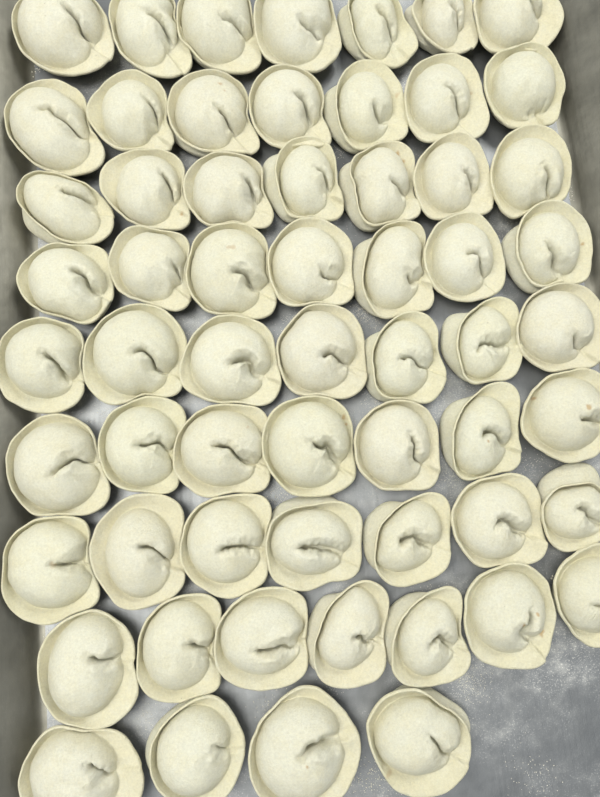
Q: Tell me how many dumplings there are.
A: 60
